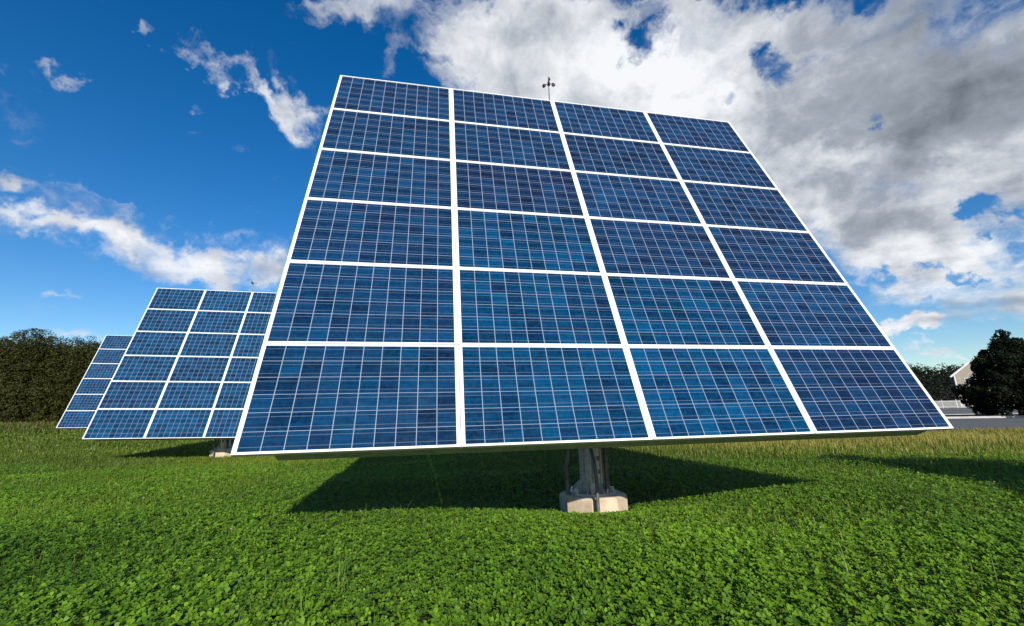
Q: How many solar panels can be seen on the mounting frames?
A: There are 48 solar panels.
